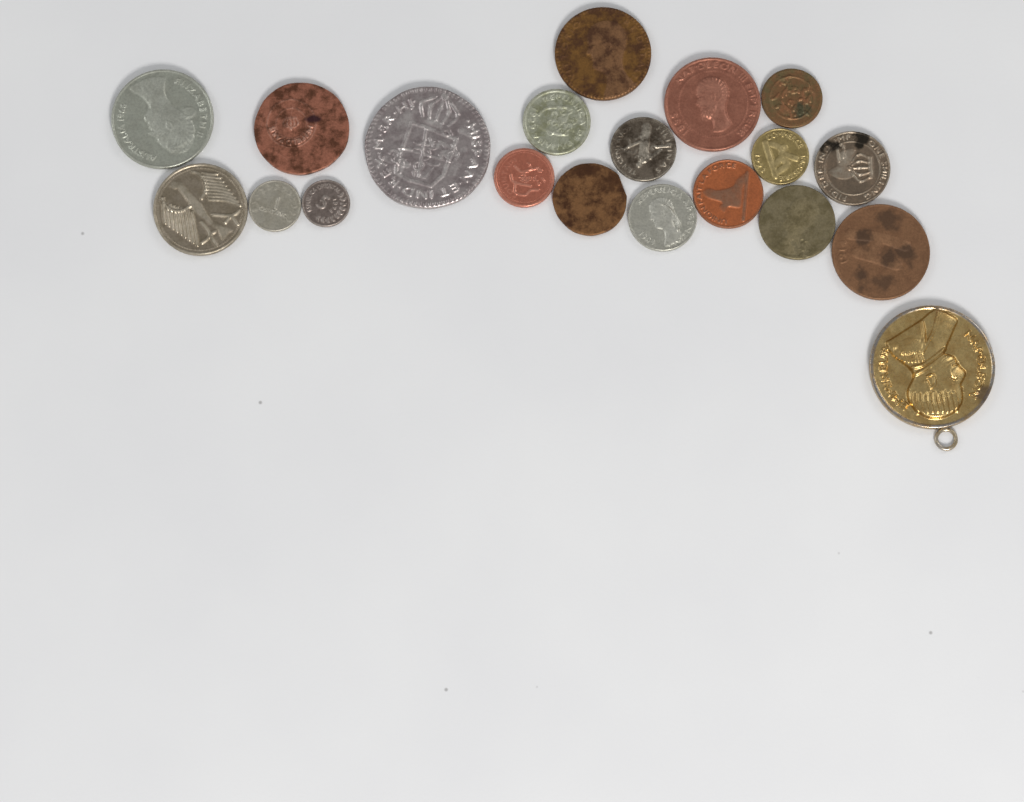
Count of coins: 19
